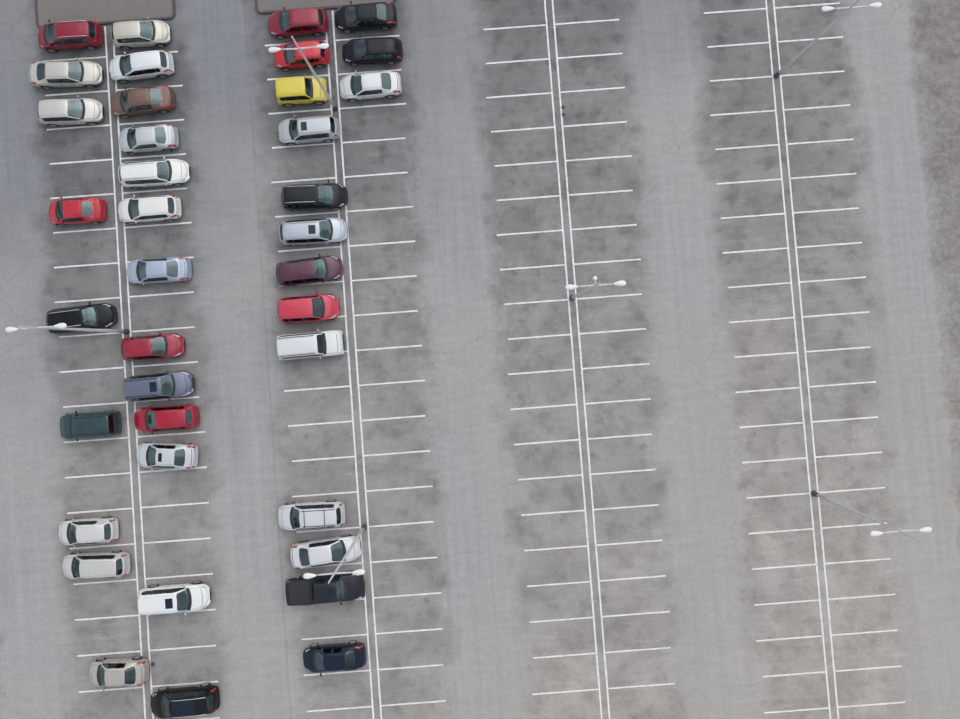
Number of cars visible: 38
